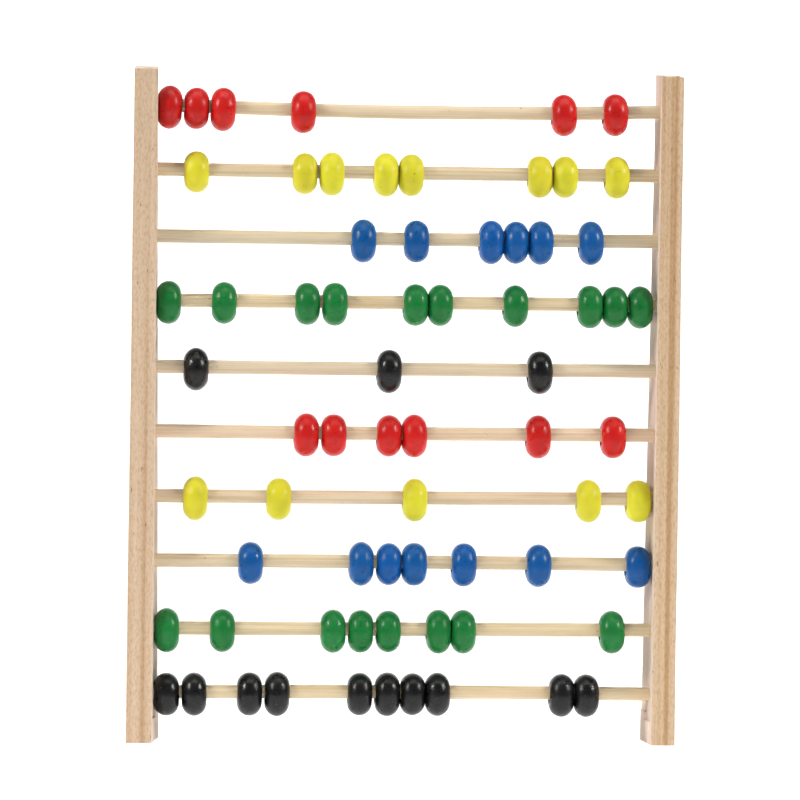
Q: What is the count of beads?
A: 69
